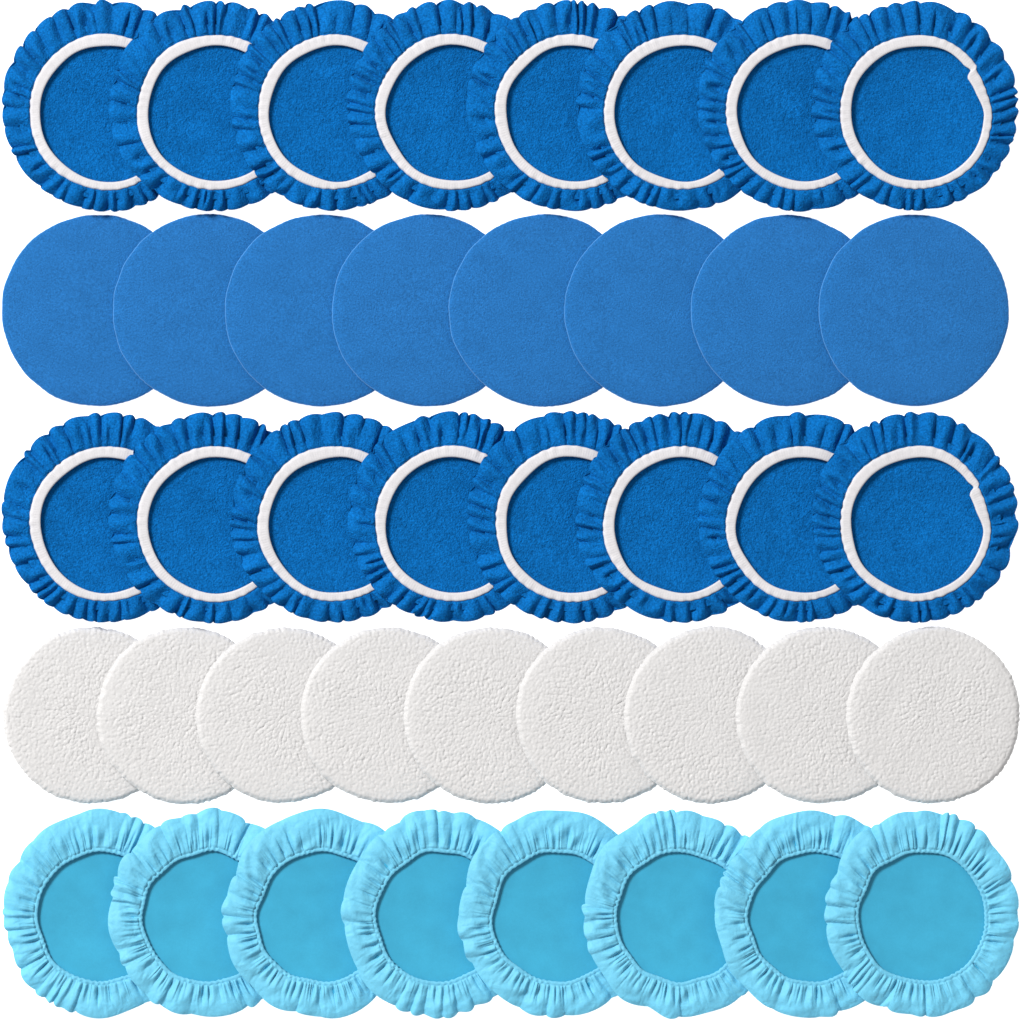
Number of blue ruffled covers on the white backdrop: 16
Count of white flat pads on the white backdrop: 9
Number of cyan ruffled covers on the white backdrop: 8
